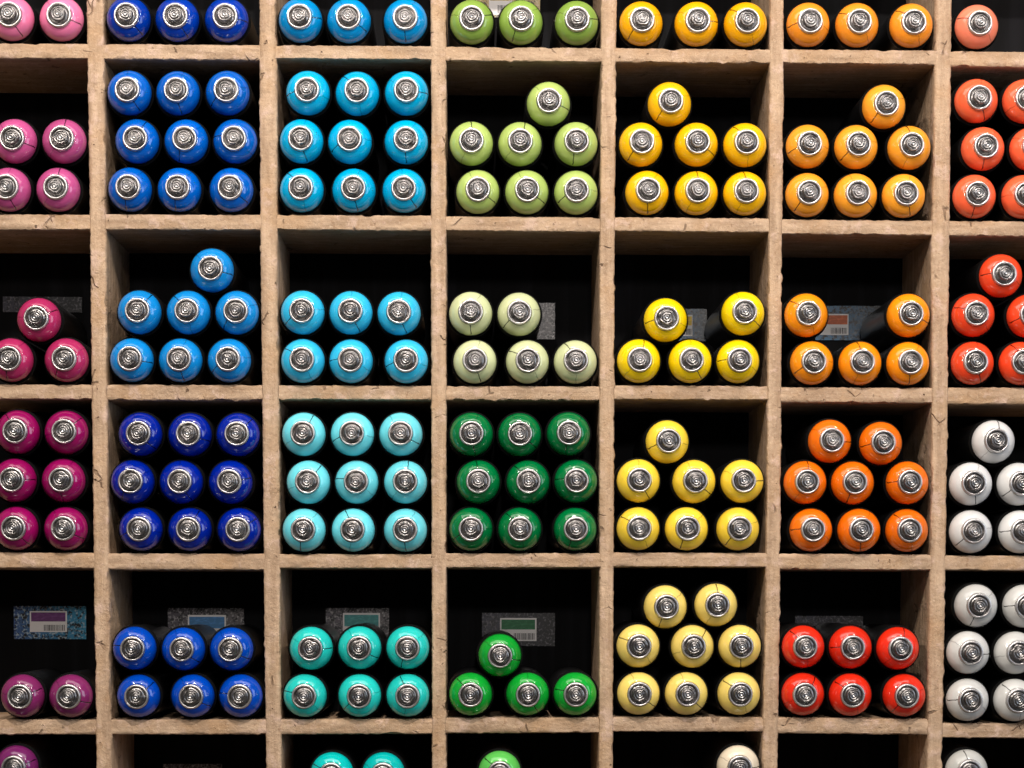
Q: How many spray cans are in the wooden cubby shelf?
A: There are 200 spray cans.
